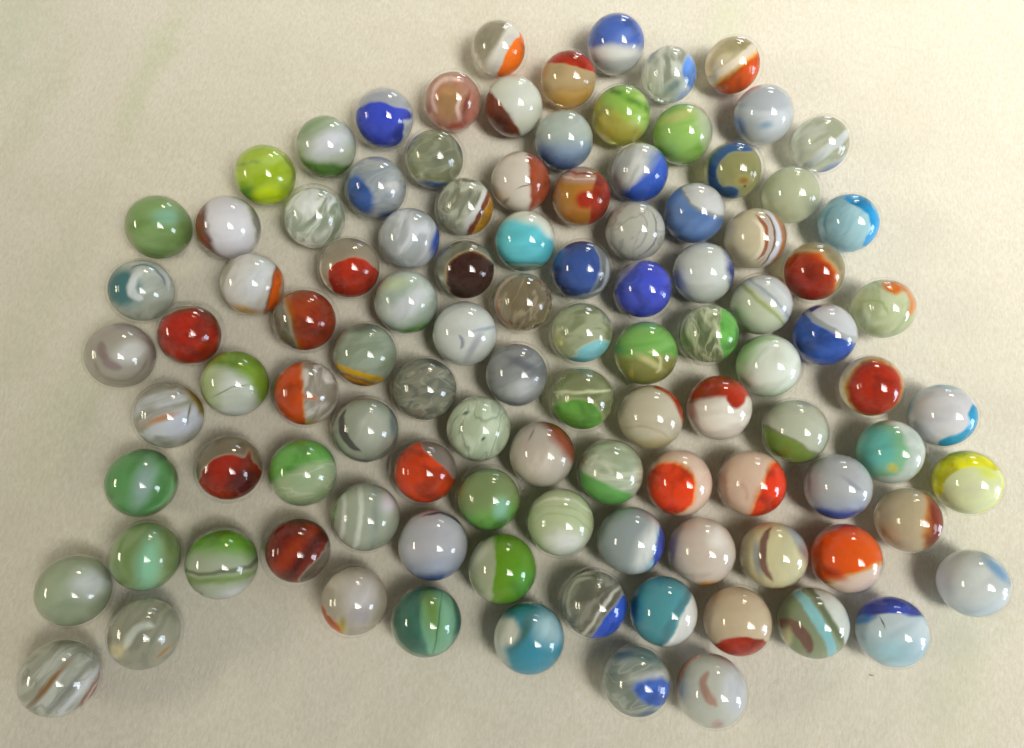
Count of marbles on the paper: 105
